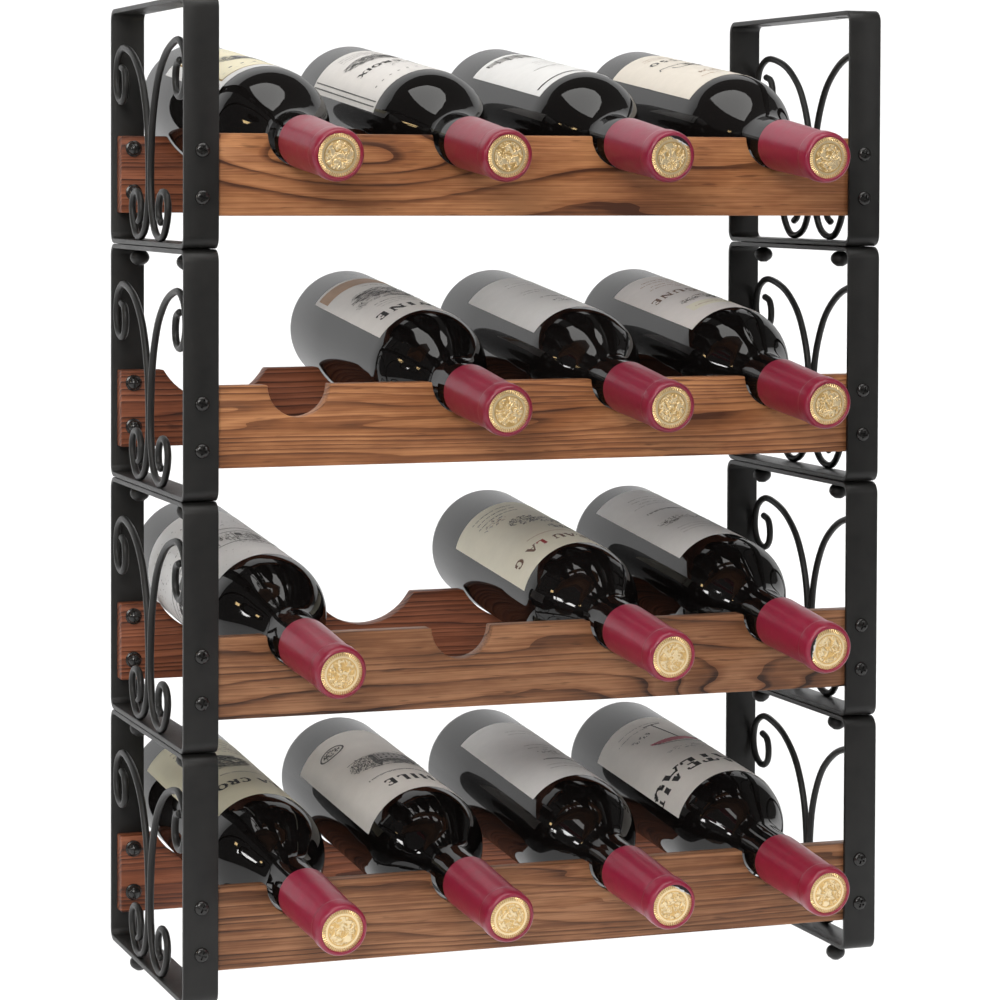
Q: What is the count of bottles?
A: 14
